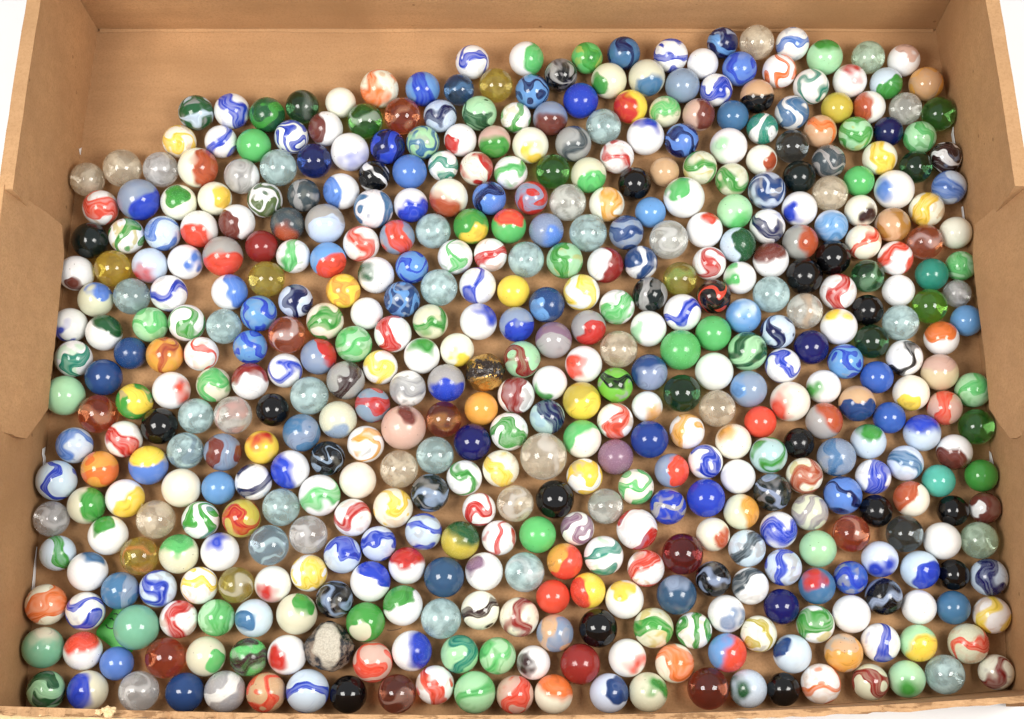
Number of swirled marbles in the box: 198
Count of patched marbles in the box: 137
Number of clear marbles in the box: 72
